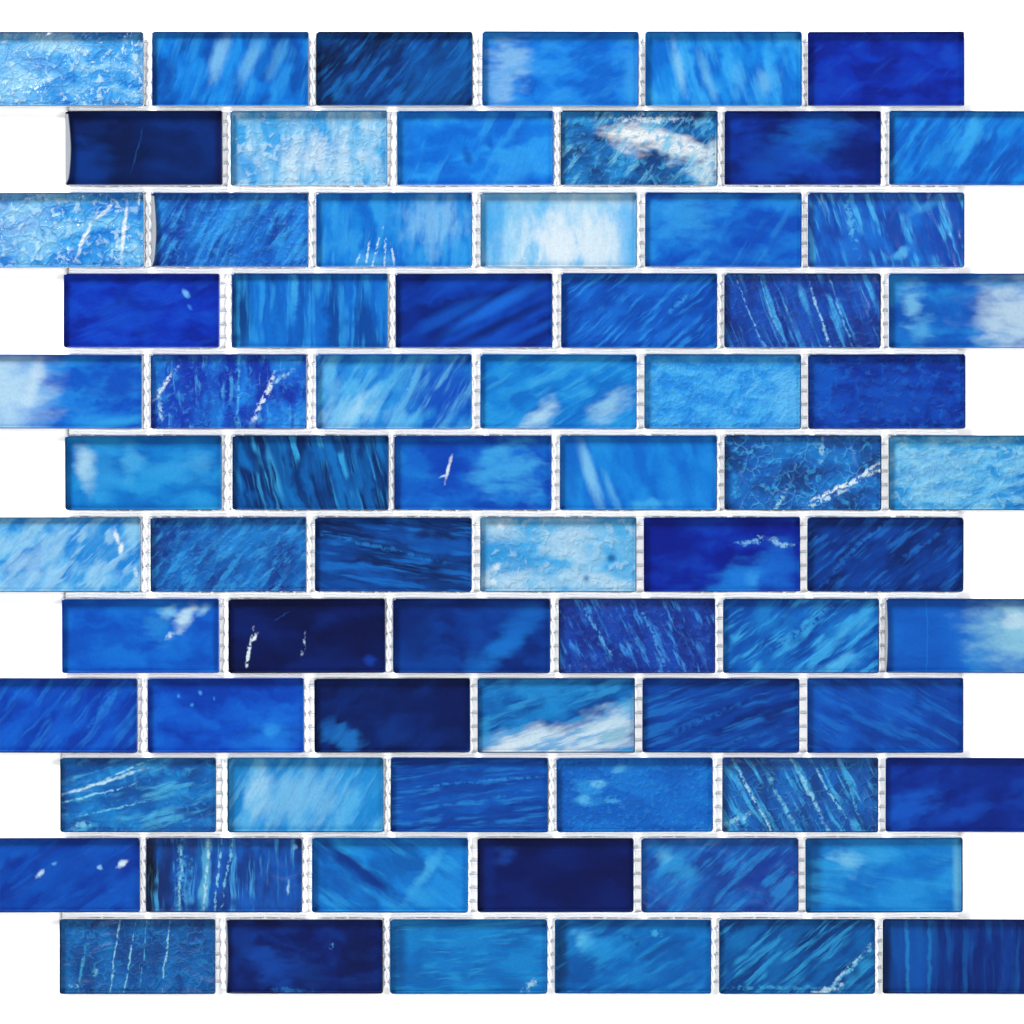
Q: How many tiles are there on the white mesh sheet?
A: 72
